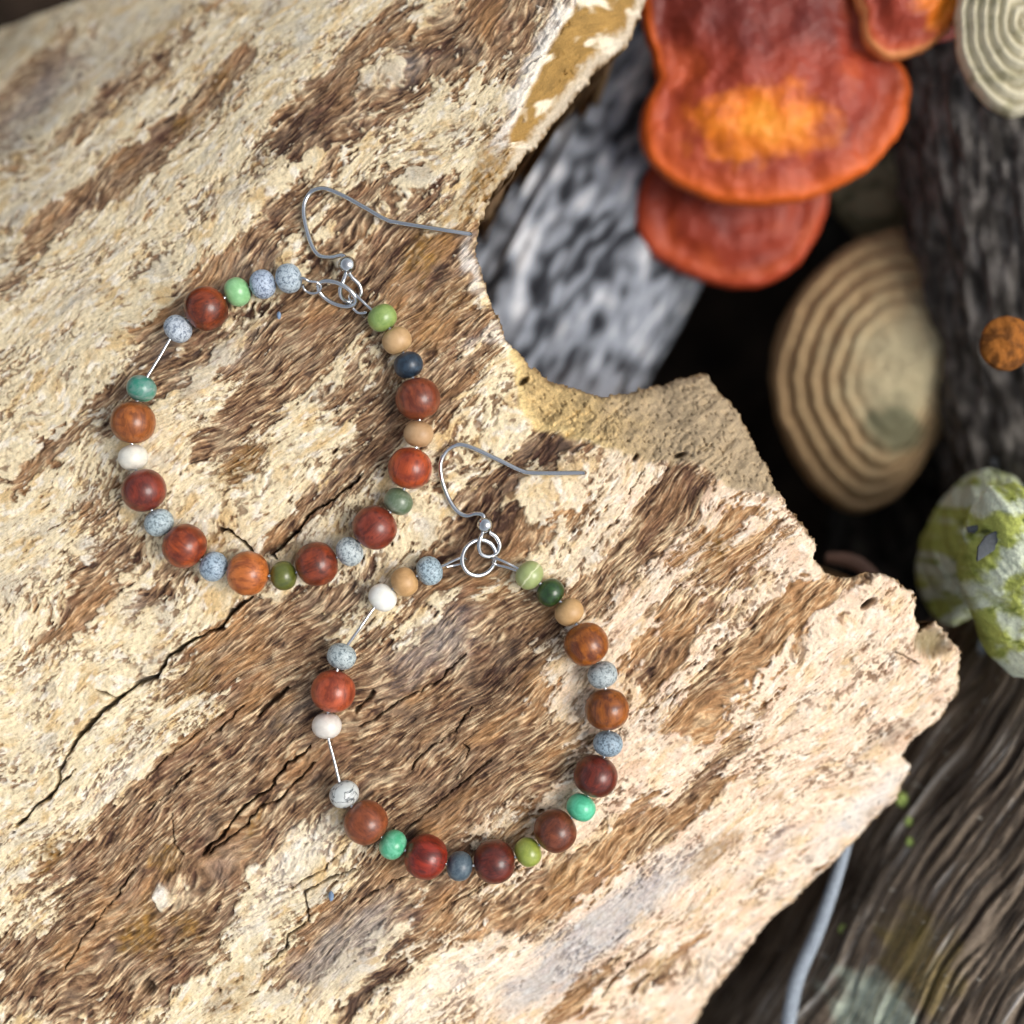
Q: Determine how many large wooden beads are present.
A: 17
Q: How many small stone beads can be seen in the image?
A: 30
